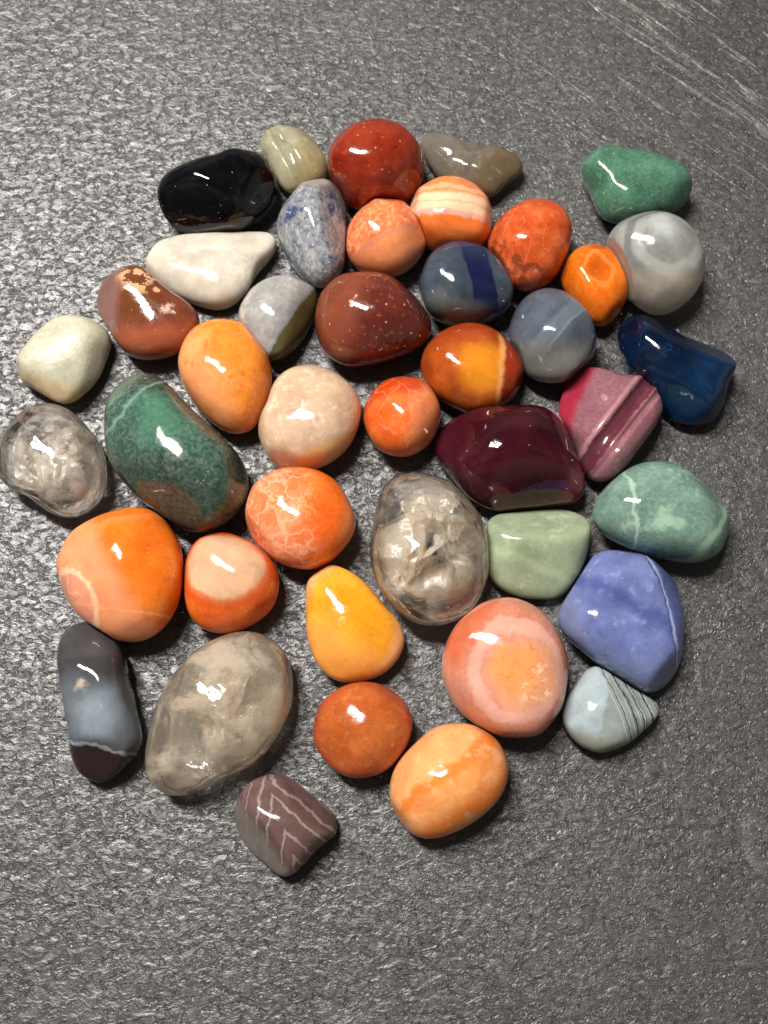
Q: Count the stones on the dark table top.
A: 42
